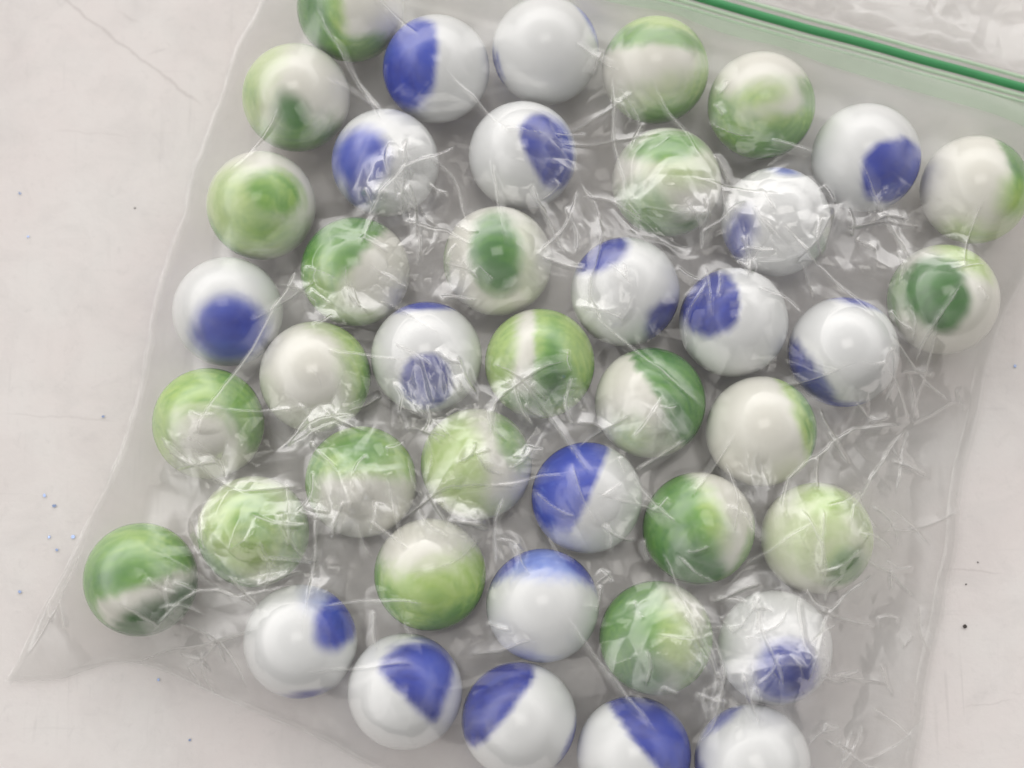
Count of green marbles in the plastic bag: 23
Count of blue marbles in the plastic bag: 19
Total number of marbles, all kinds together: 42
